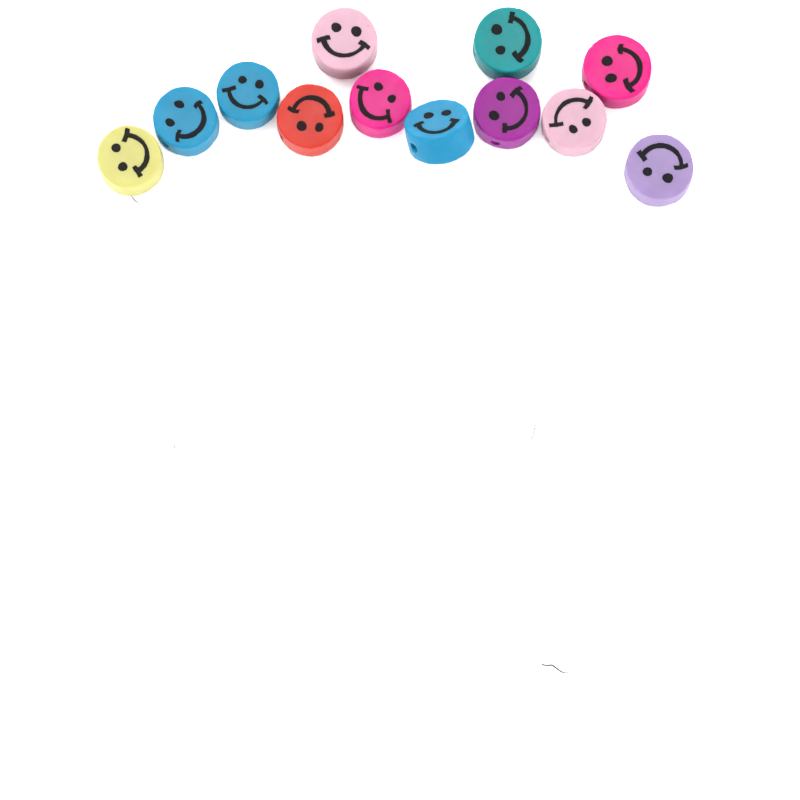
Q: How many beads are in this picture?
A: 12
